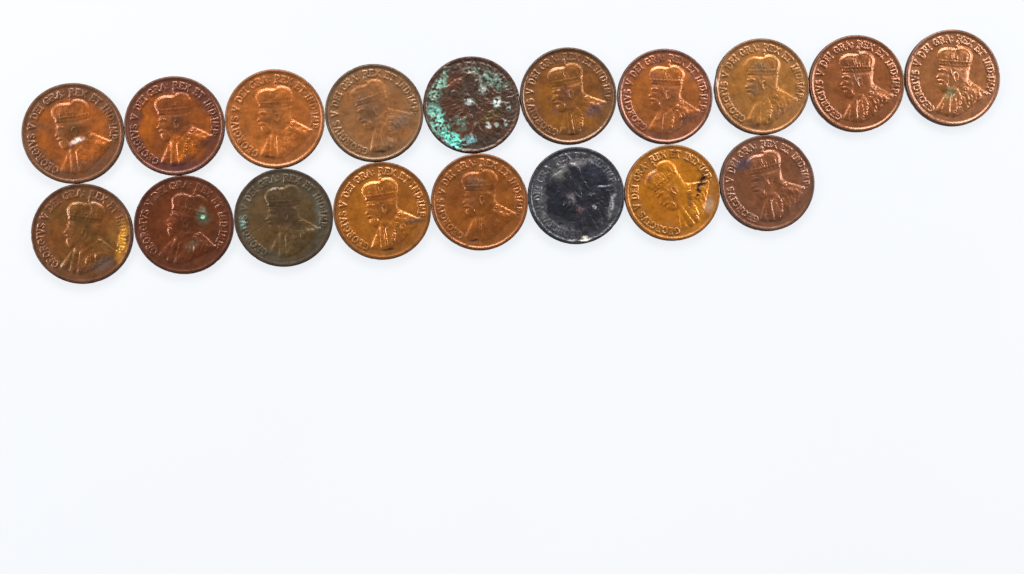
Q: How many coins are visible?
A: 18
